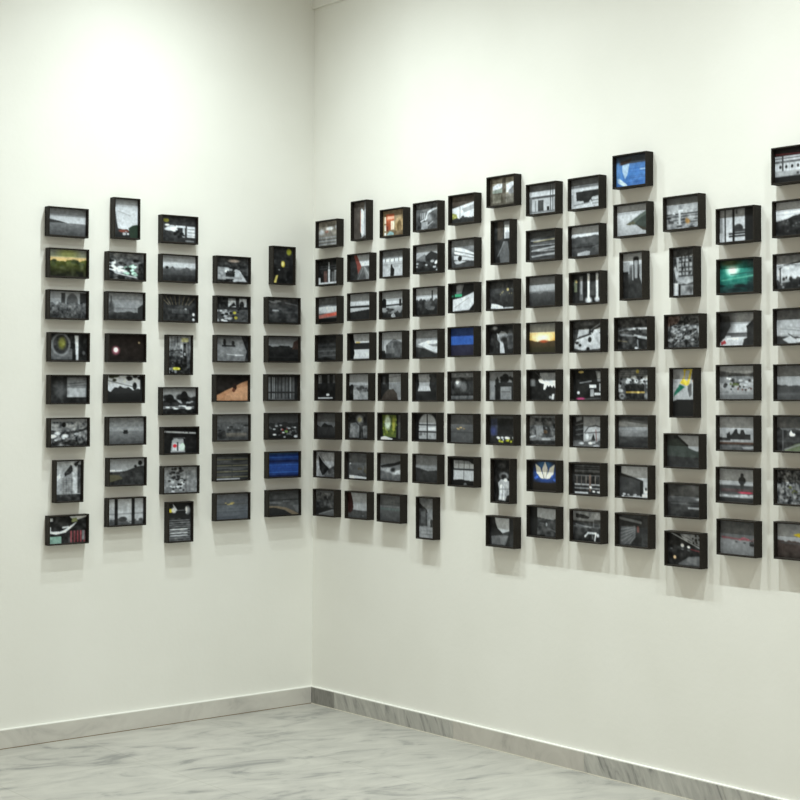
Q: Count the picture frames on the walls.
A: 131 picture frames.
